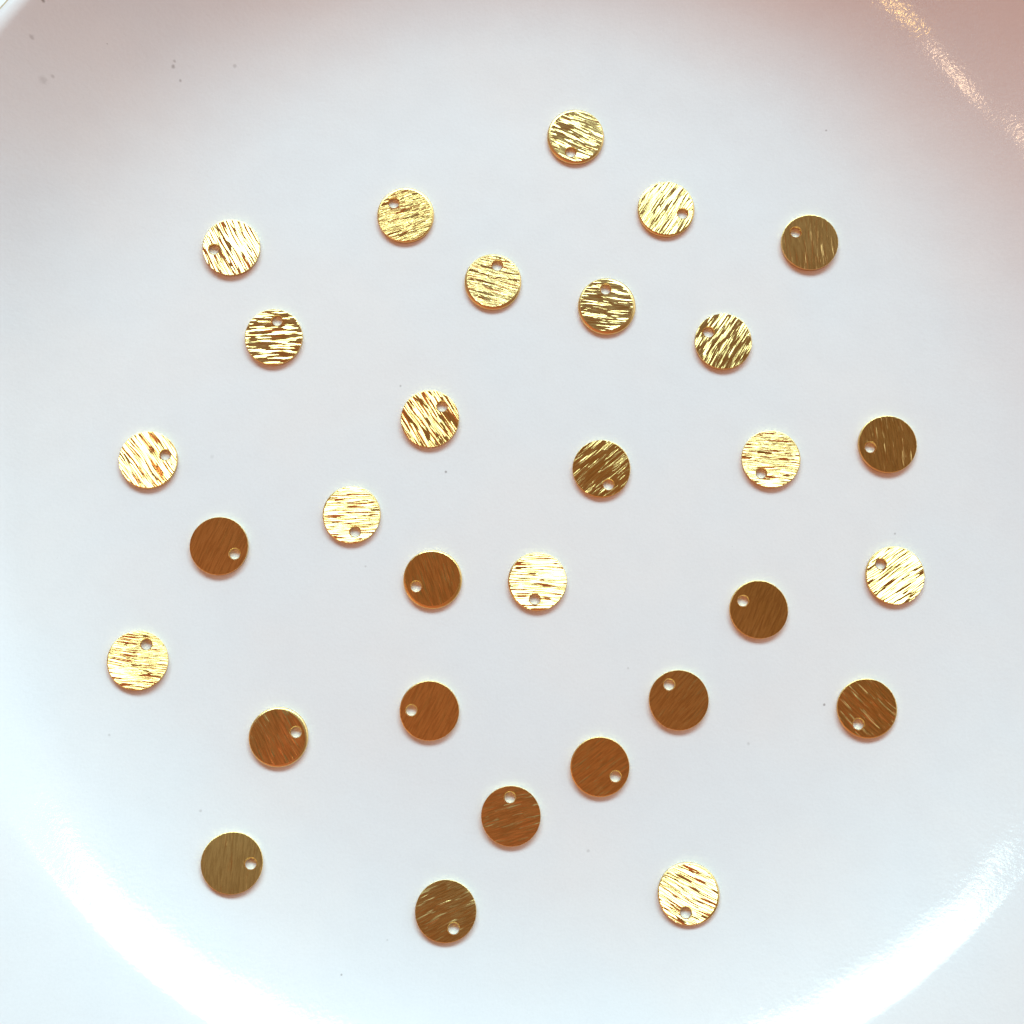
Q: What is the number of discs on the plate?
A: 30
